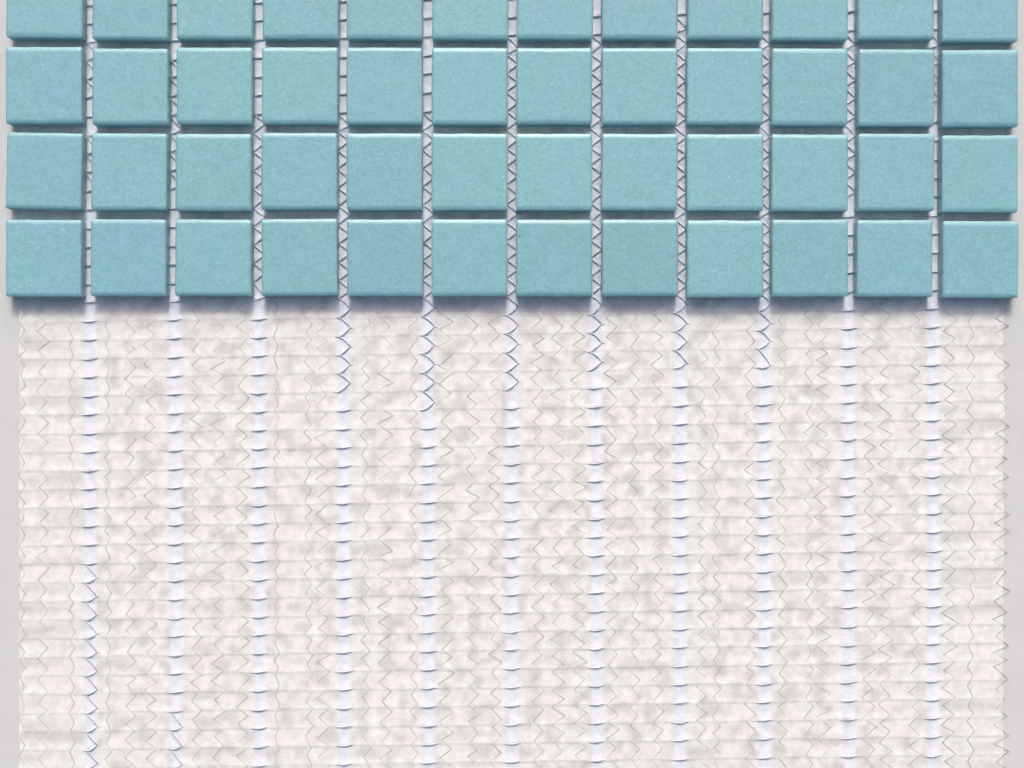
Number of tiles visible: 48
